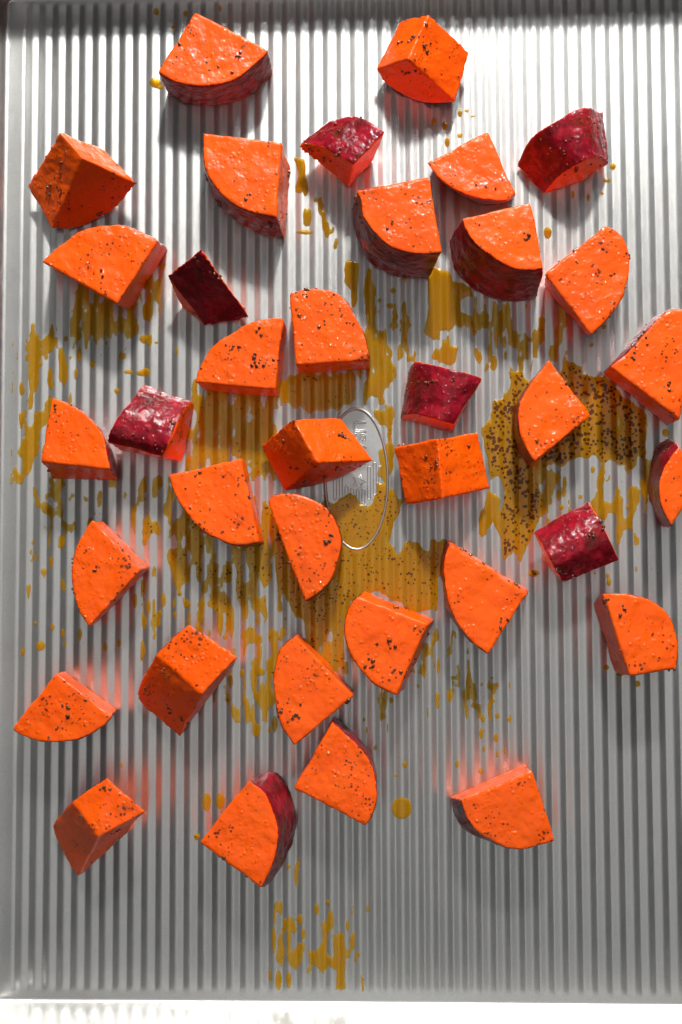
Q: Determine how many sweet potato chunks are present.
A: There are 36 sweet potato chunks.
